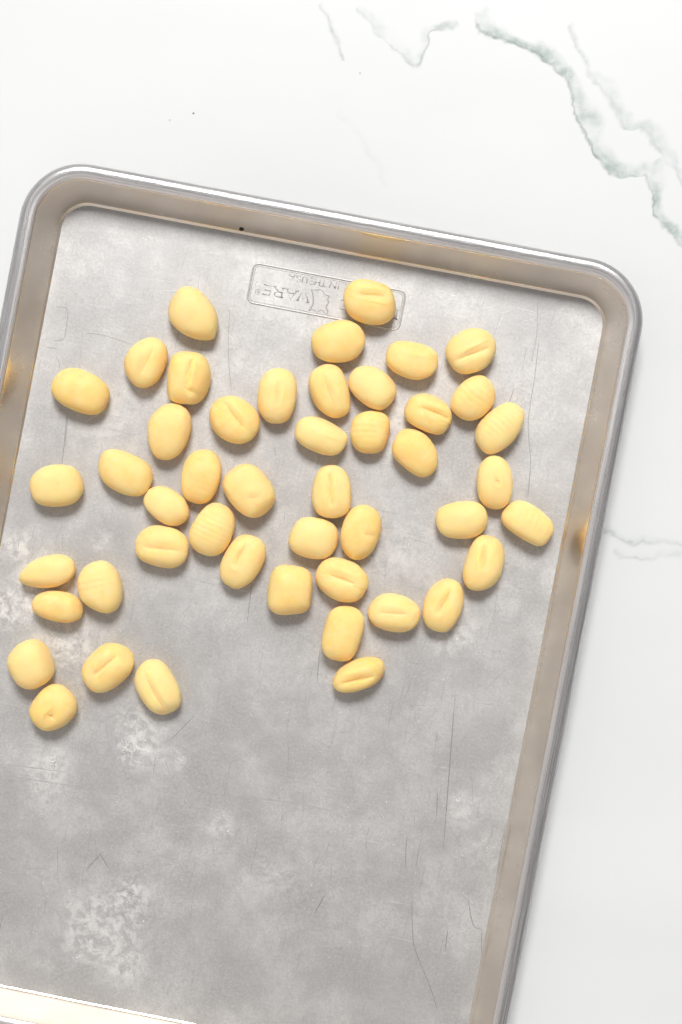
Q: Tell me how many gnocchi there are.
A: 47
